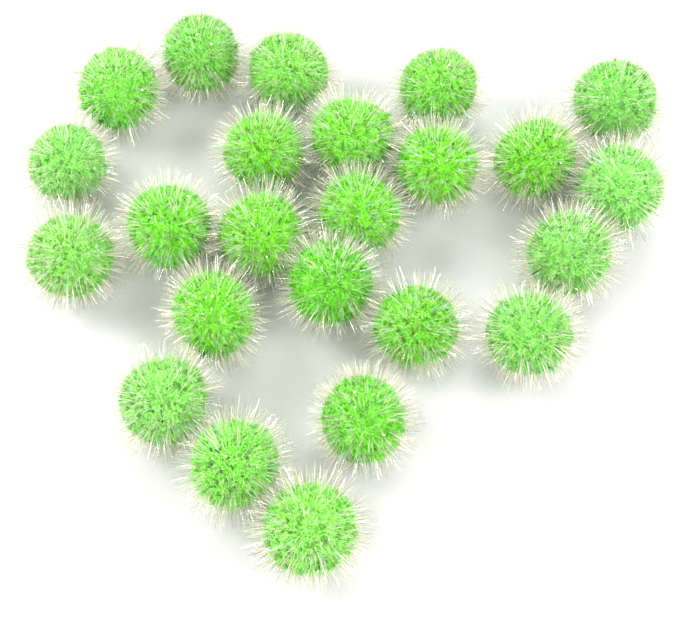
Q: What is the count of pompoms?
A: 24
